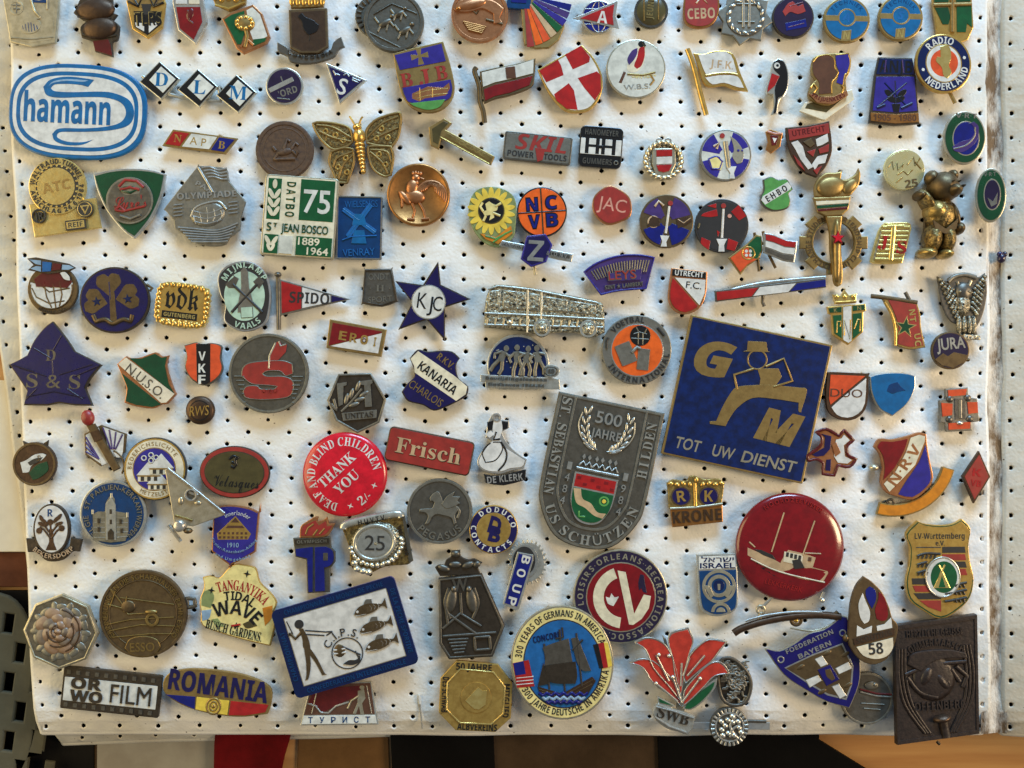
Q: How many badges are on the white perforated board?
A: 131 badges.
